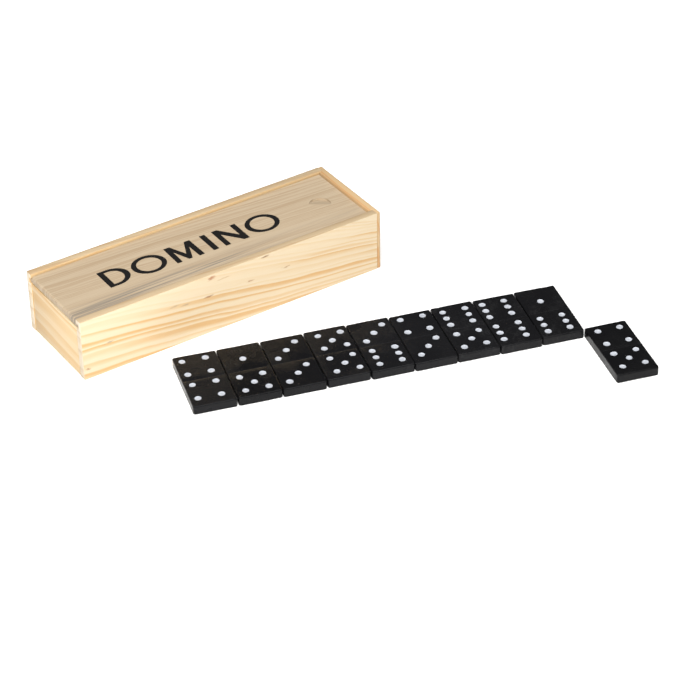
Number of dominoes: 10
